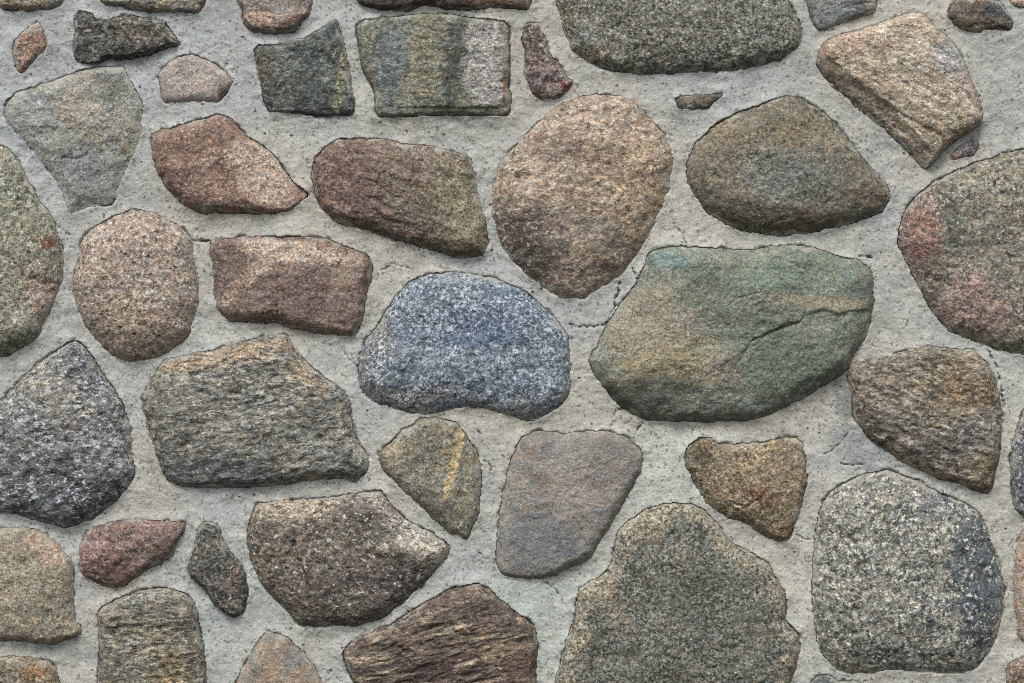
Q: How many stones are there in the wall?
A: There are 48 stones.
